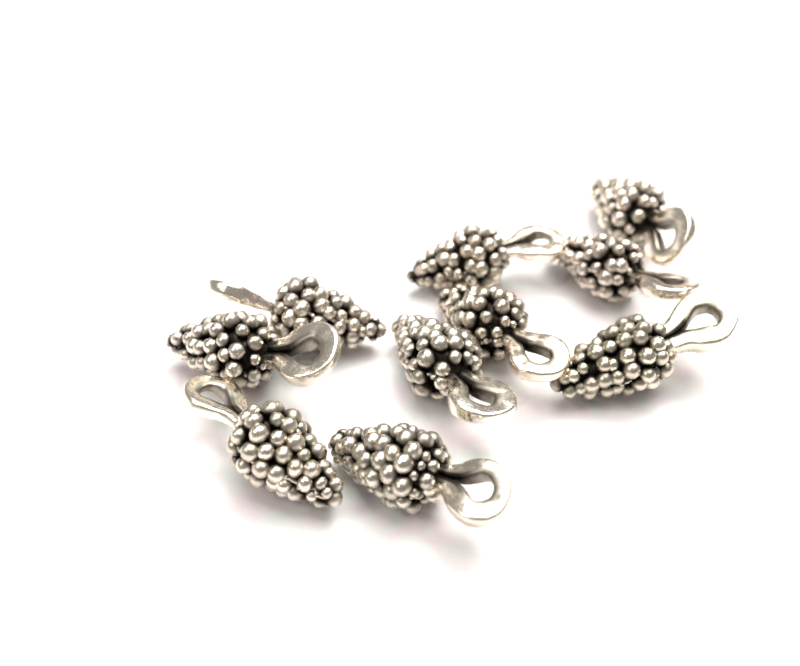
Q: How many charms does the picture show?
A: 10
